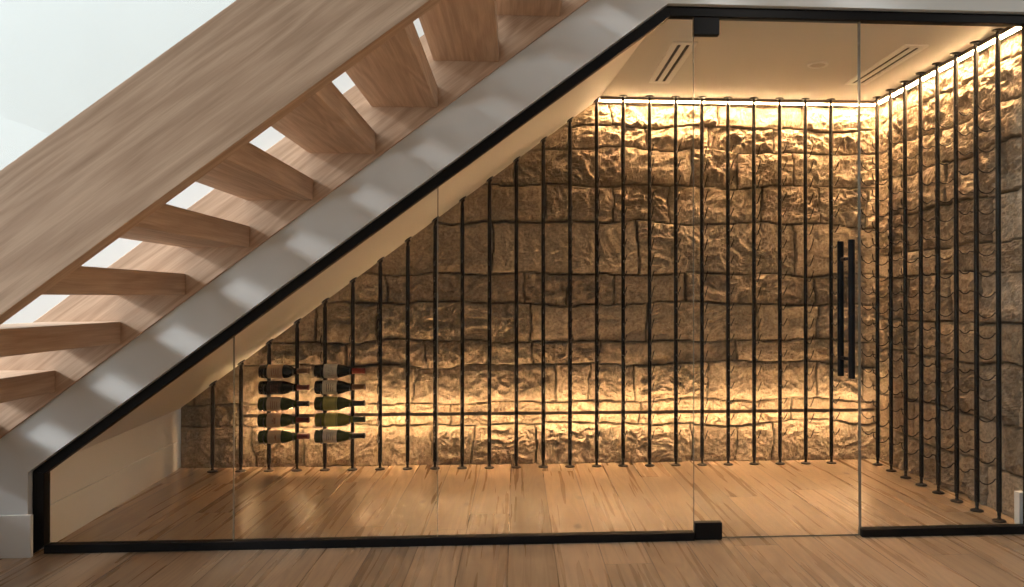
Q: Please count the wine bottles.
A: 10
